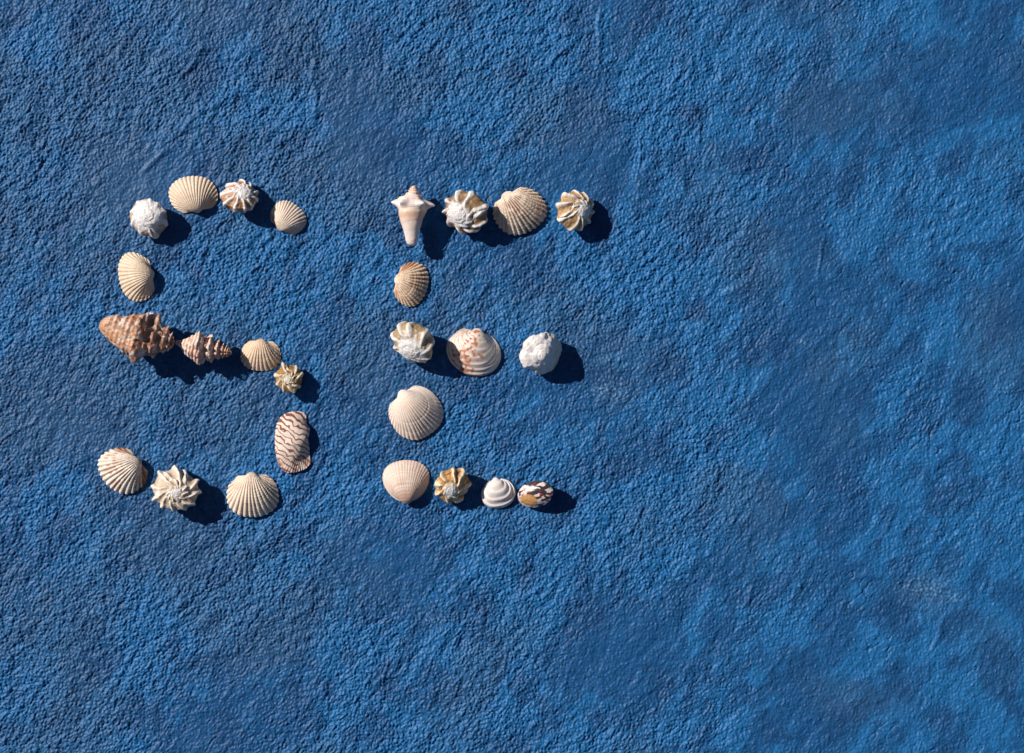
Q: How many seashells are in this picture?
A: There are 26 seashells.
